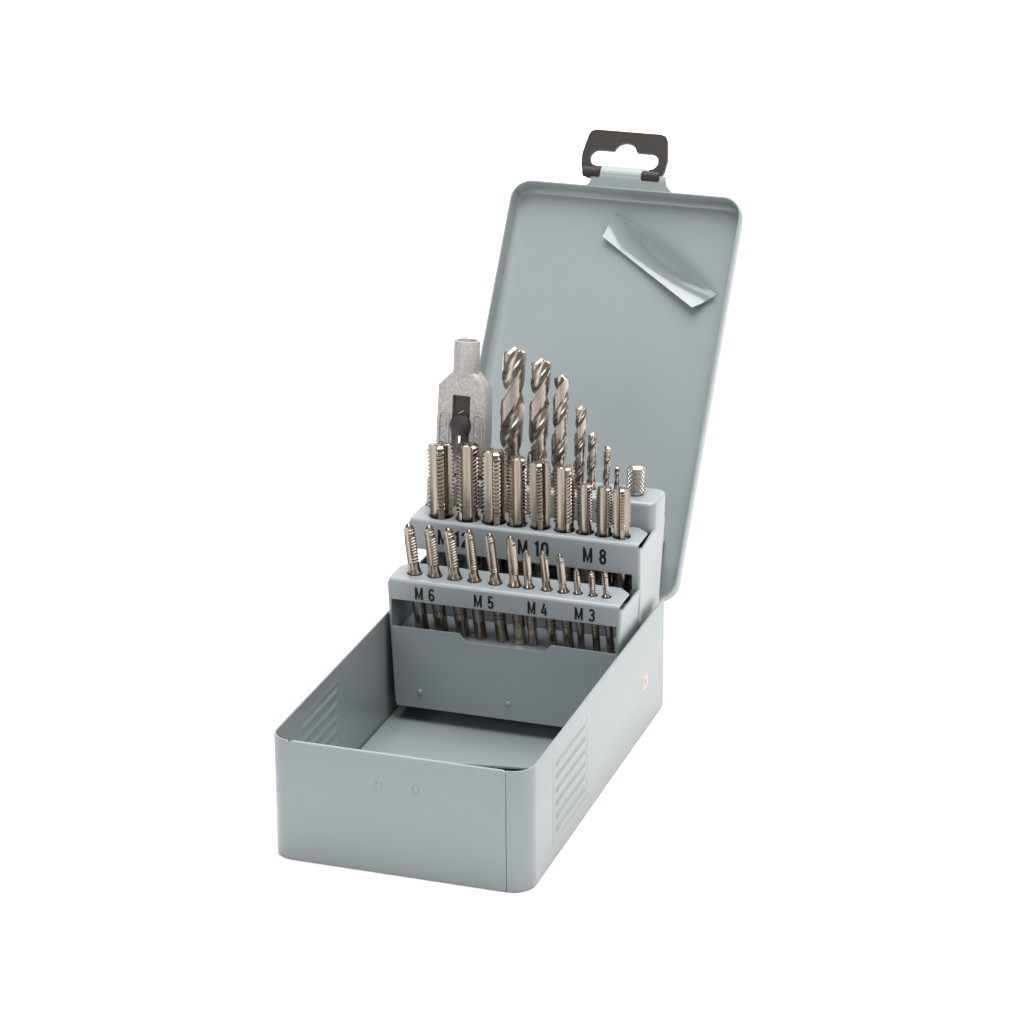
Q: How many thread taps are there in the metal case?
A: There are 21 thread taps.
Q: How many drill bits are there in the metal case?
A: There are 7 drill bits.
